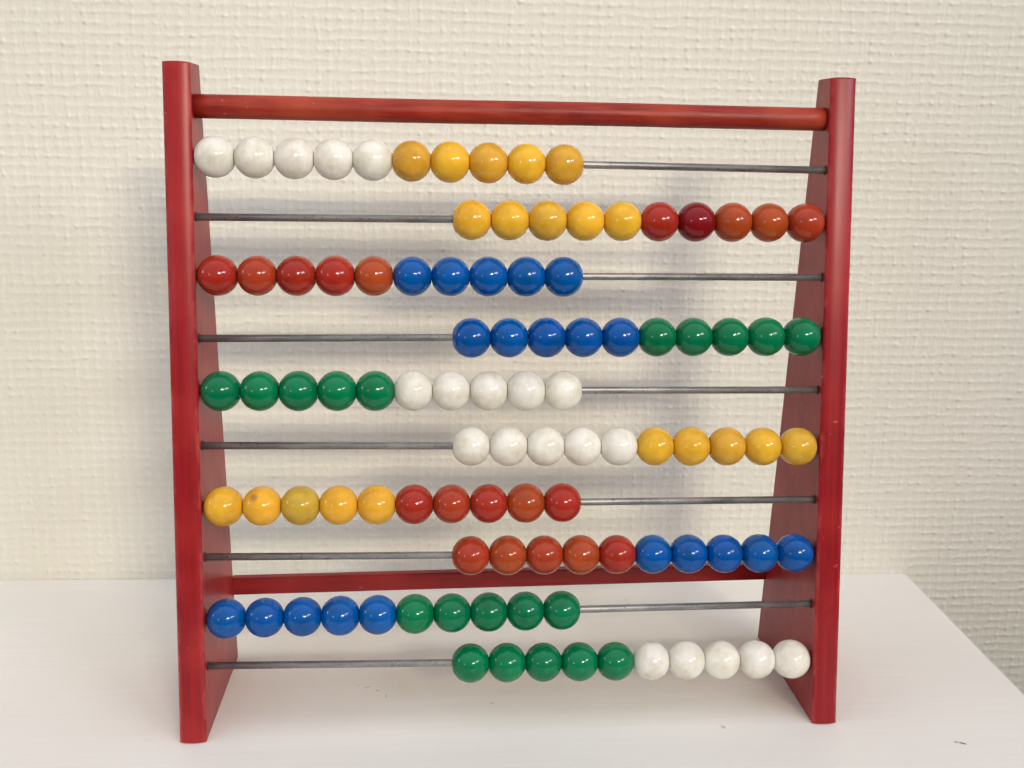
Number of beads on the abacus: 100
